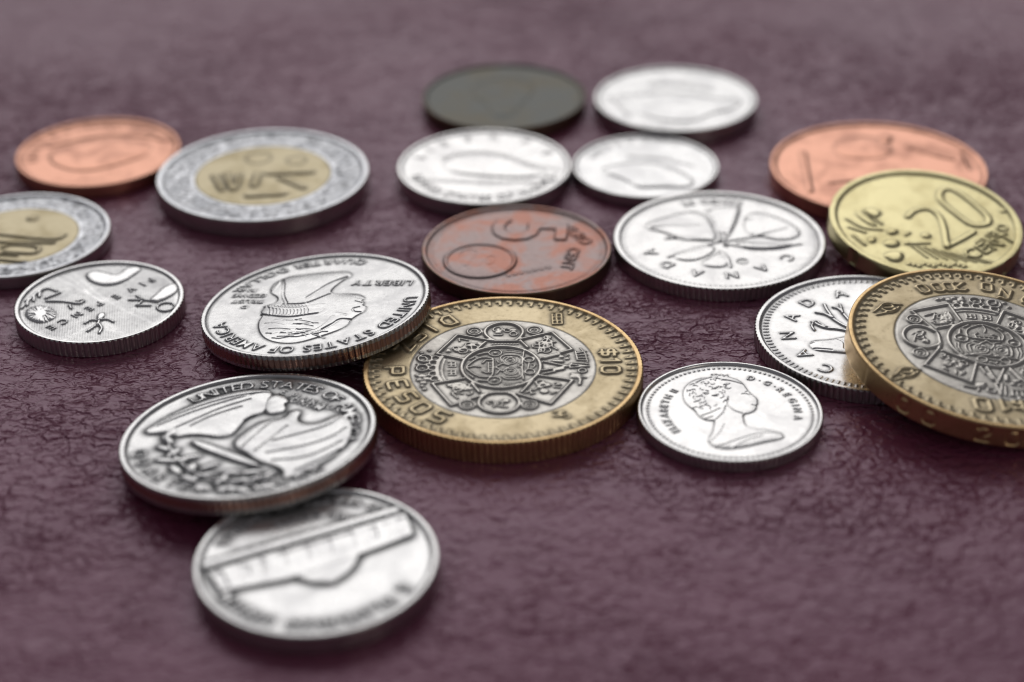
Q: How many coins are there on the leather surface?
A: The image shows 19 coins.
